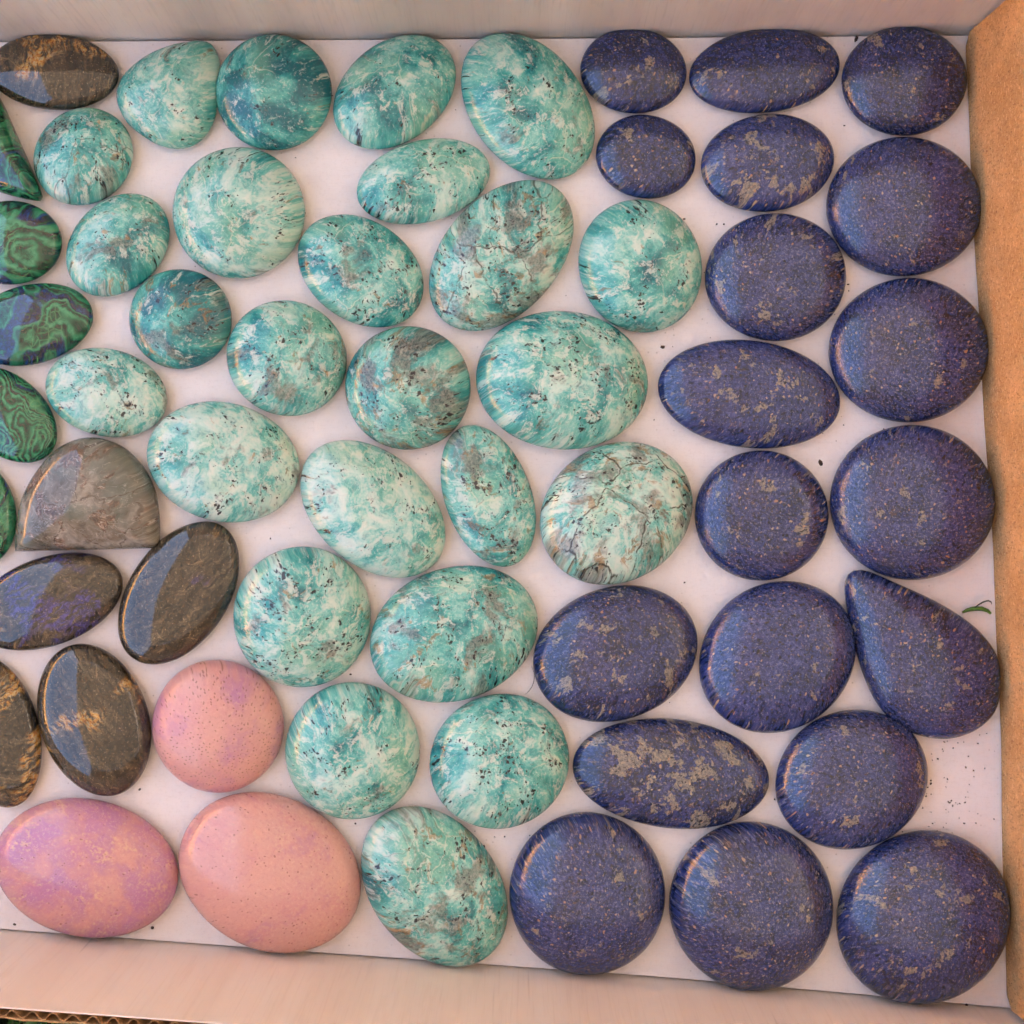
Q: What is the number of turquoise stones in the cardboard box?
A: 25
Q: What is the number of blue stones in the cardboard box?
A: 19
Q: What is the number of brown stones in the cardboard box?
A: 5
